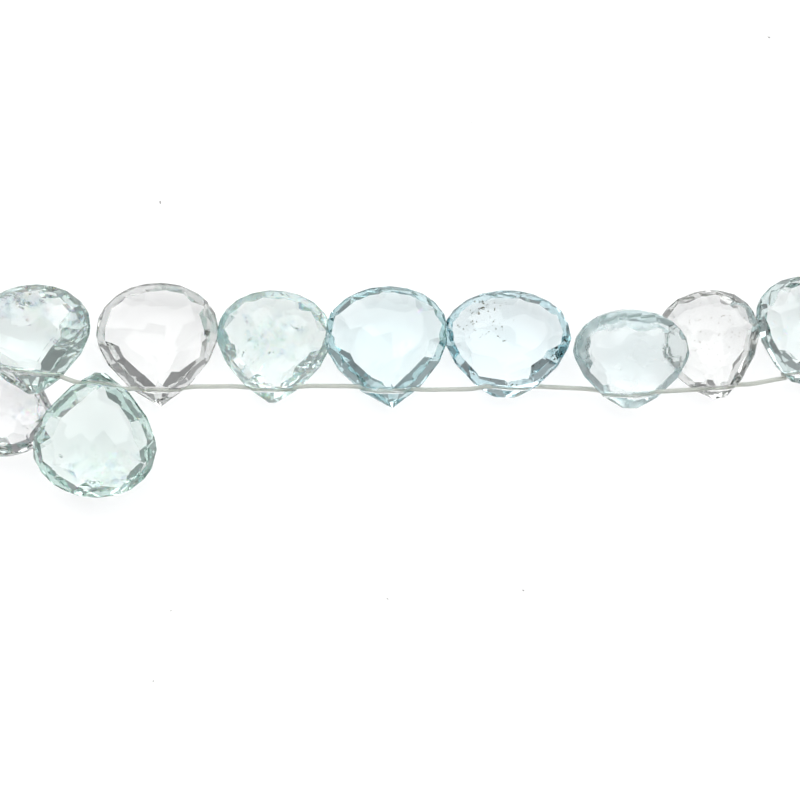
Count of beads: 10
